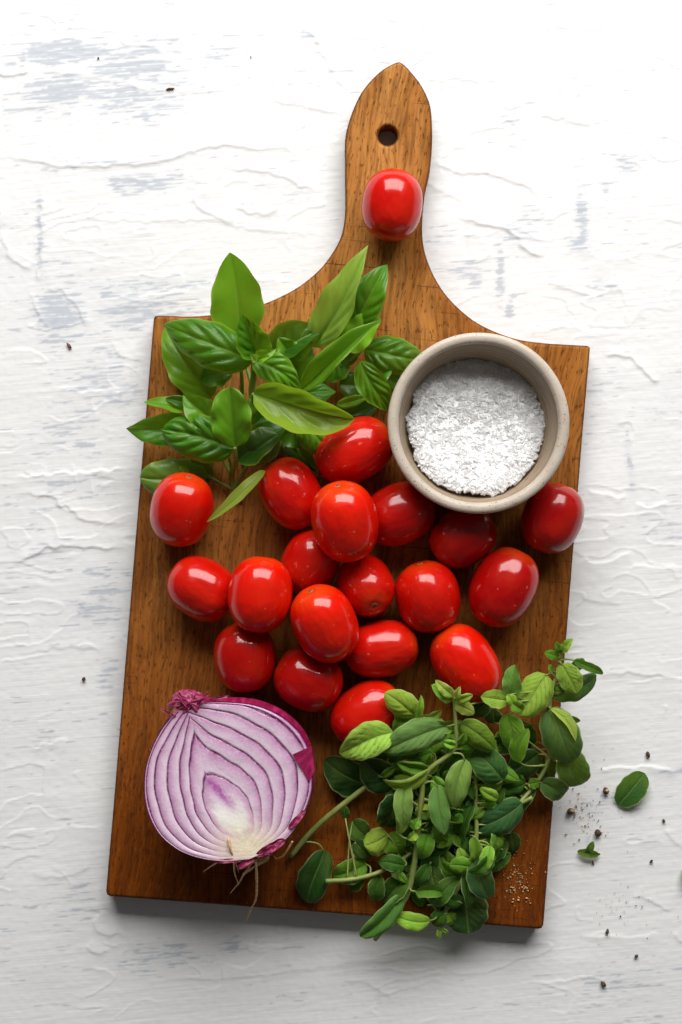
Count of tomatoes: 20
